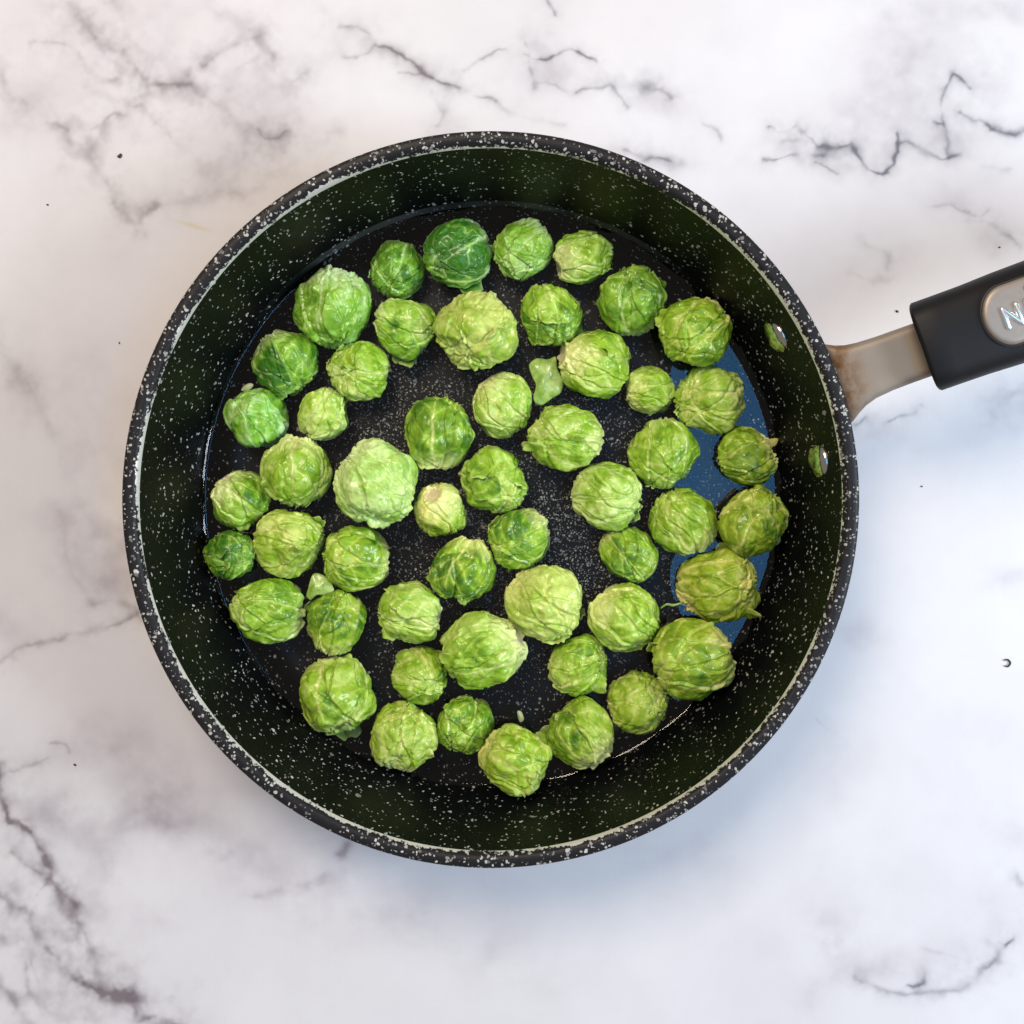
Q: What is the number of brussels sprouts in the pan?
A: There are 52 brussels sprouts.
